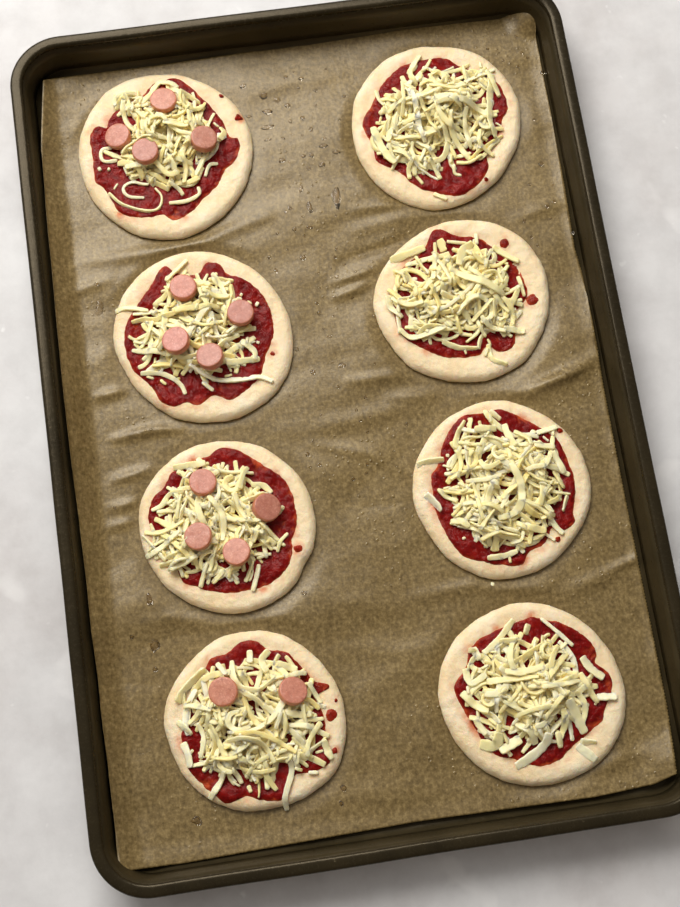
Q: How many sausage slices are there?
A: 14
